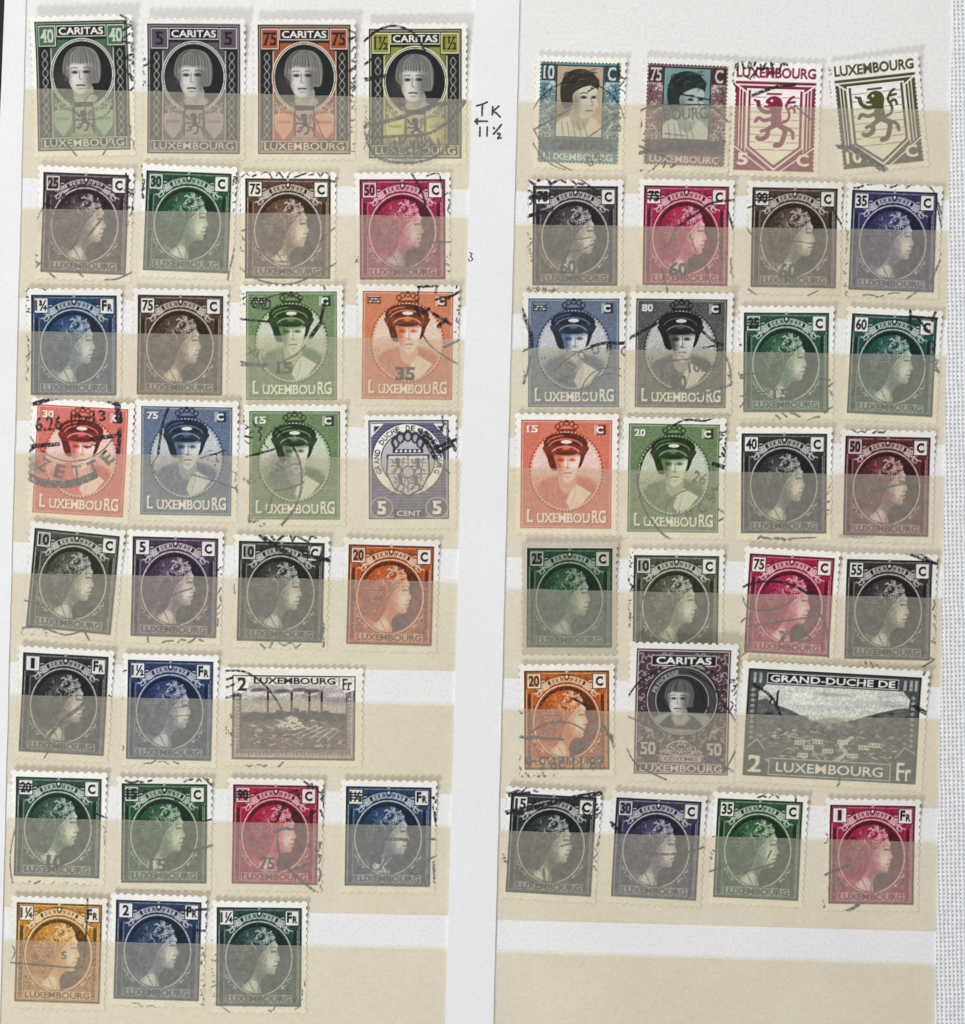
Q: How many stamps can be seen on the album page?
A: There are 57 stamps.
